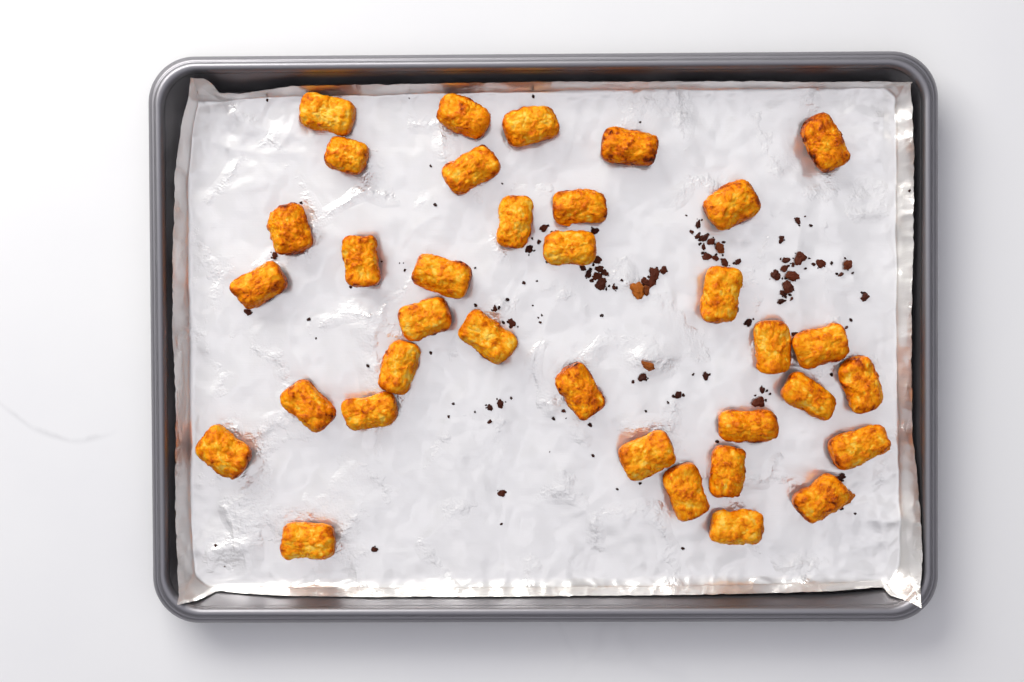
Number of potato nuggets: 35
